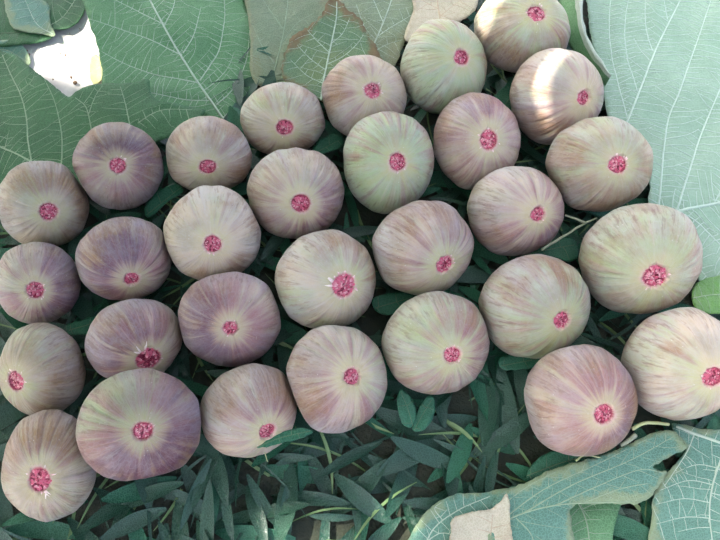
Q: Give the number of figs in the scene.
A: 30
